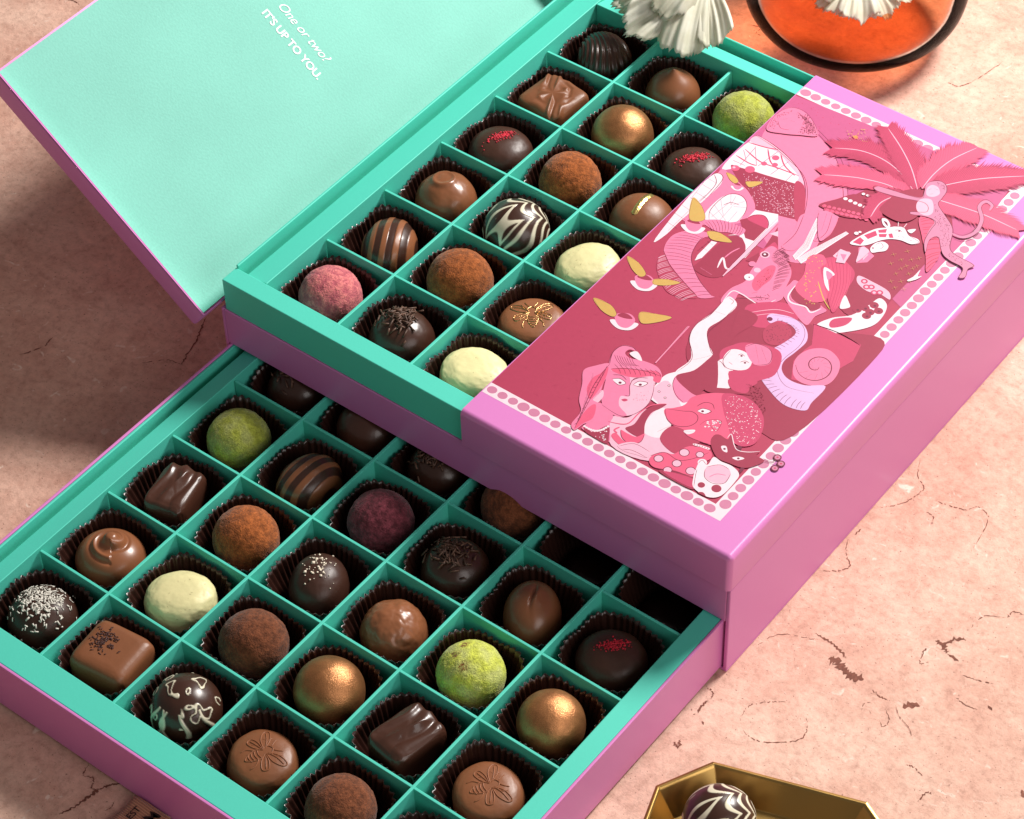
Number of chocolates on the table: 46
